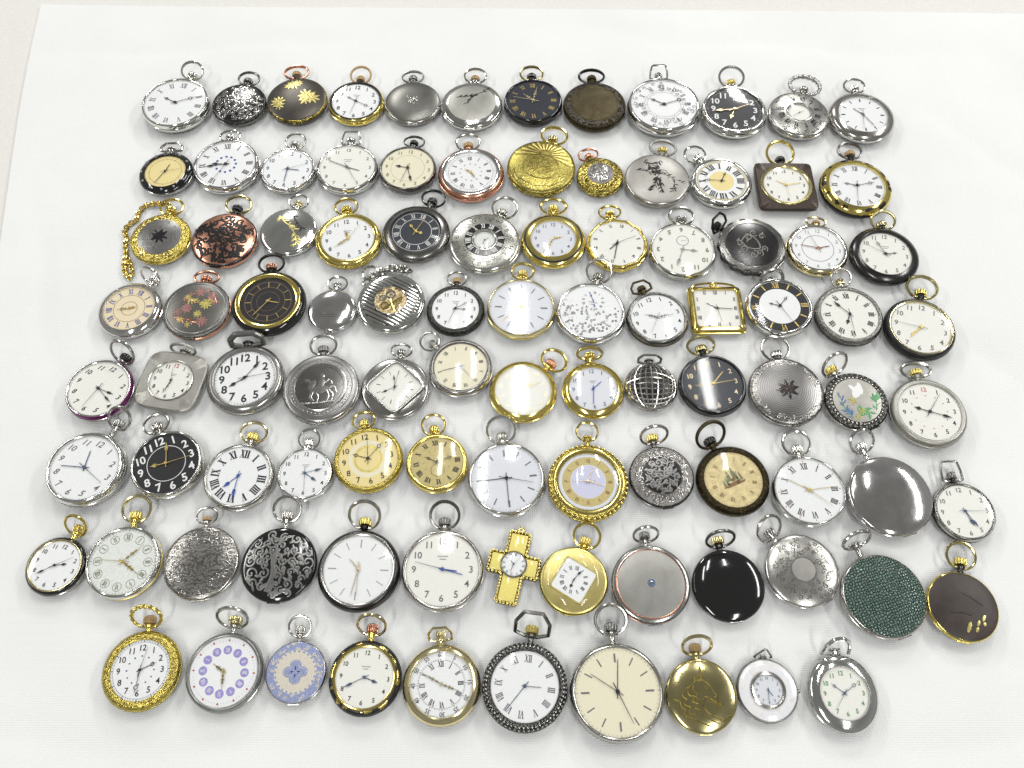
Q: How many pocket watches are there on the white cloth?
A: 98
